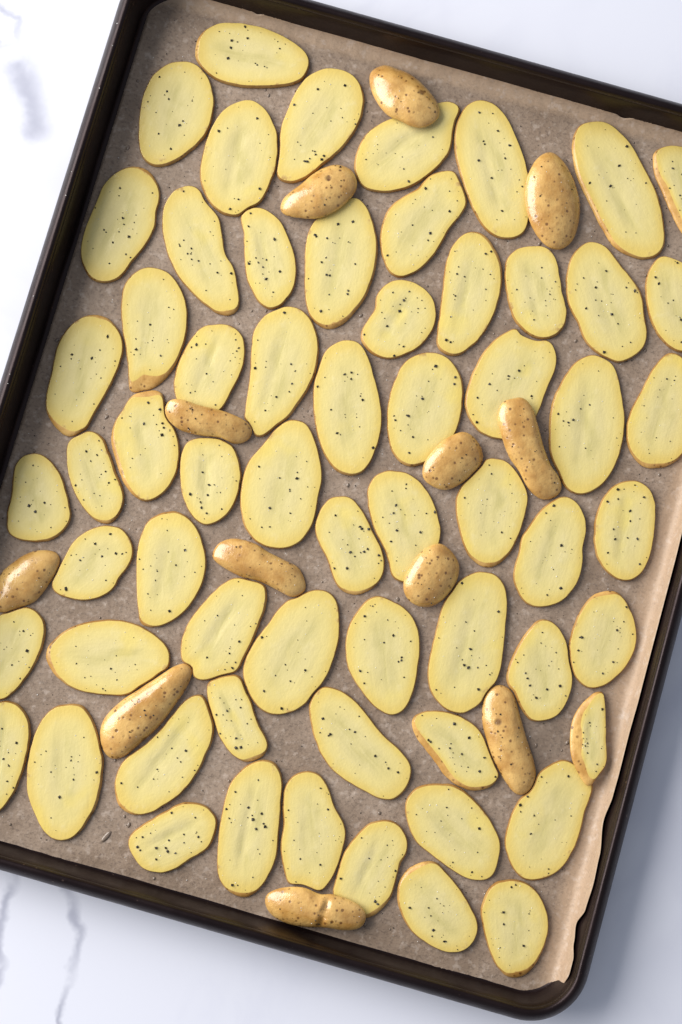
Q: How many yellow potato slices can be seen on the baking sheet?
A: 62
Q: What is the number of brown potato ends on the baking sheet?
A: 12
